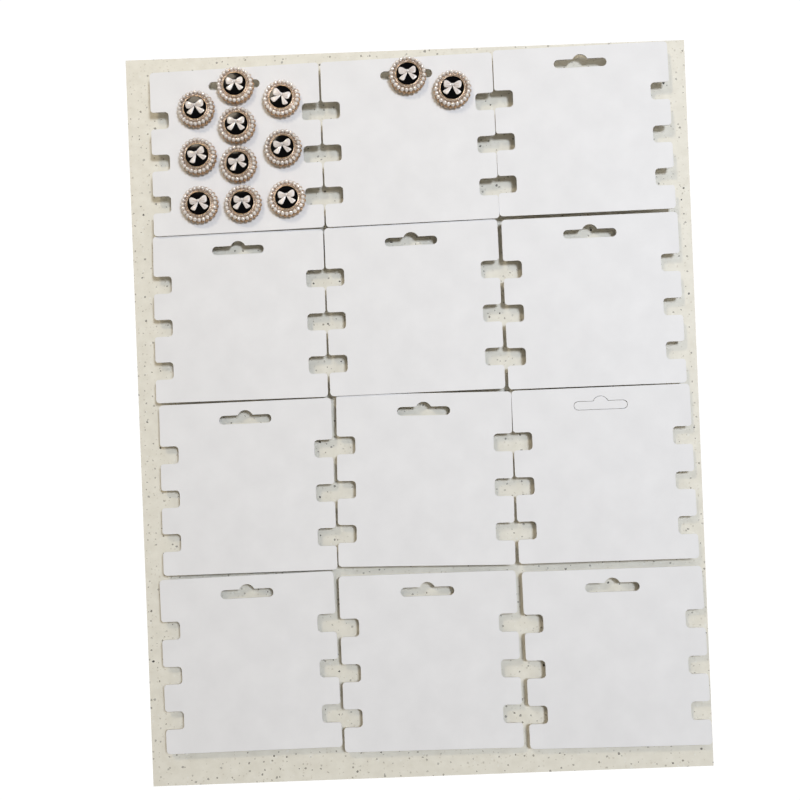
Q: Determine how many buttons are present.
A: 12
